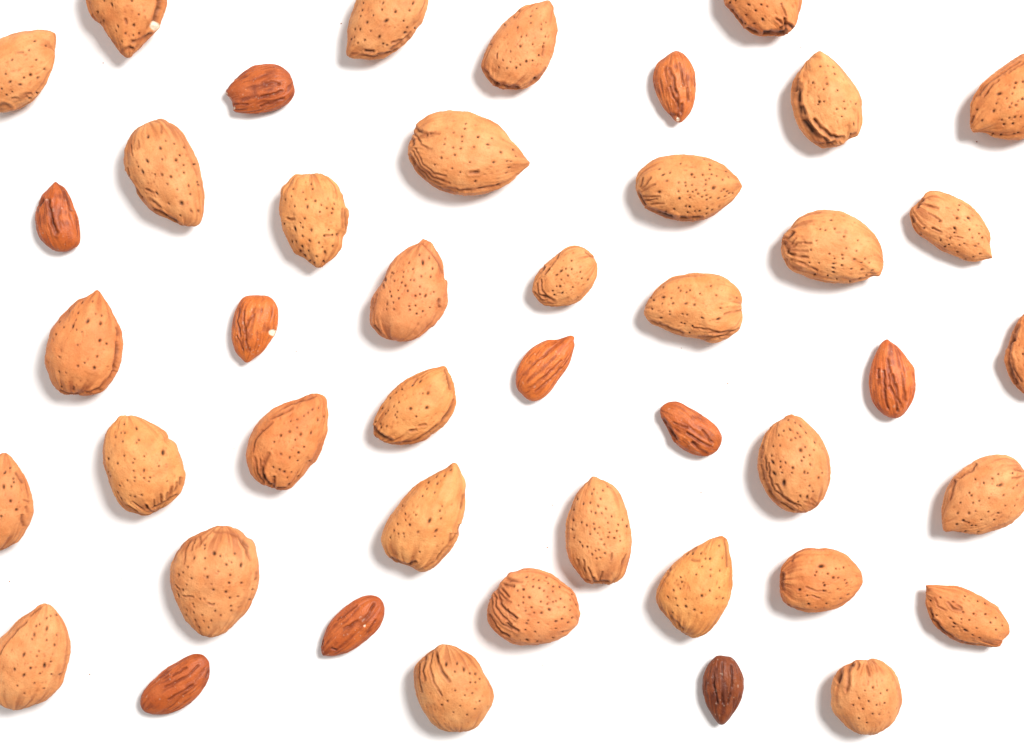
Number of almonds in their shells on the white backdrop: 34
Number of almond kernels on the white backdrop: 10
